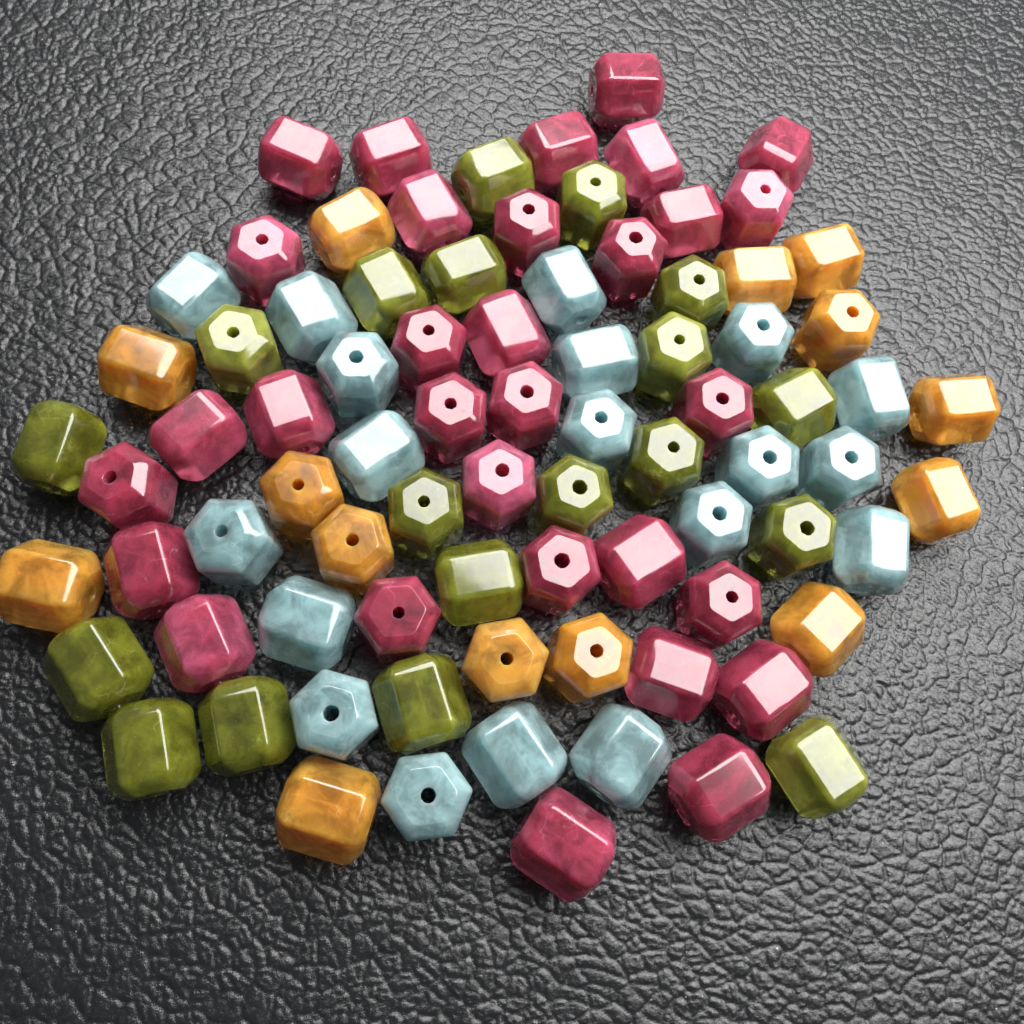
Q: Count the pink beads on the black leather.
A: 31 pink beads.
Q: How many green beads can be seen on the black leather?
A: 19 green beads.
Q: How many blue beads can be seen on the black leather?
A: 19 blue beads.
